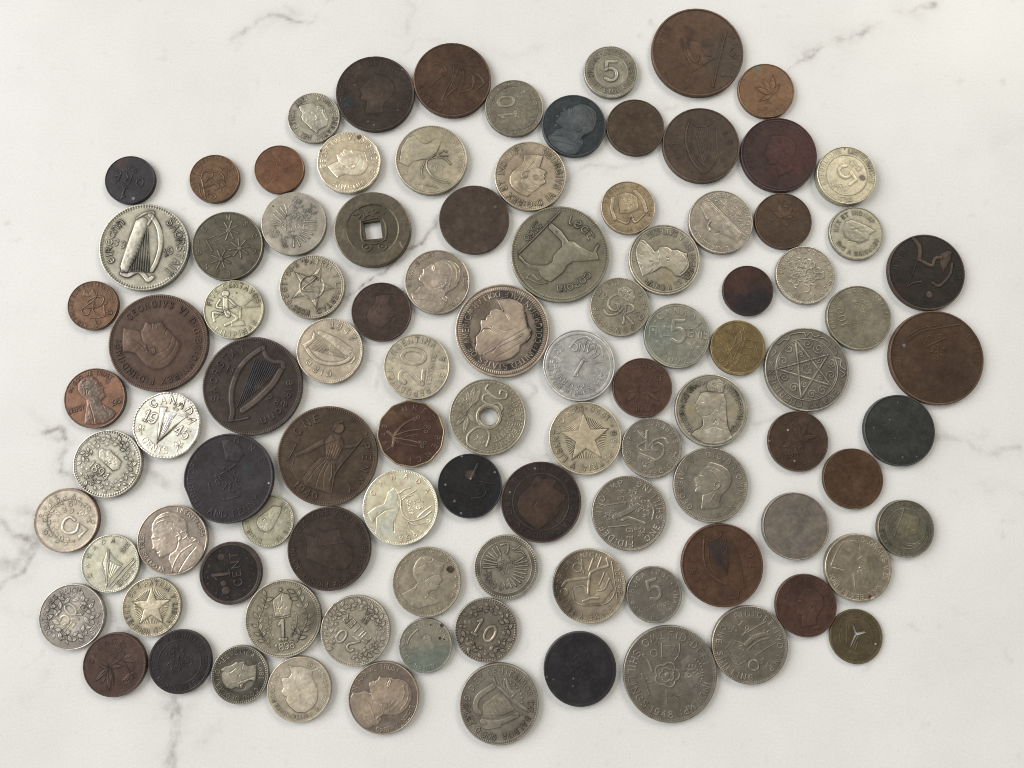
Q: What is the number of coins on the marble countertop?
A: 99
